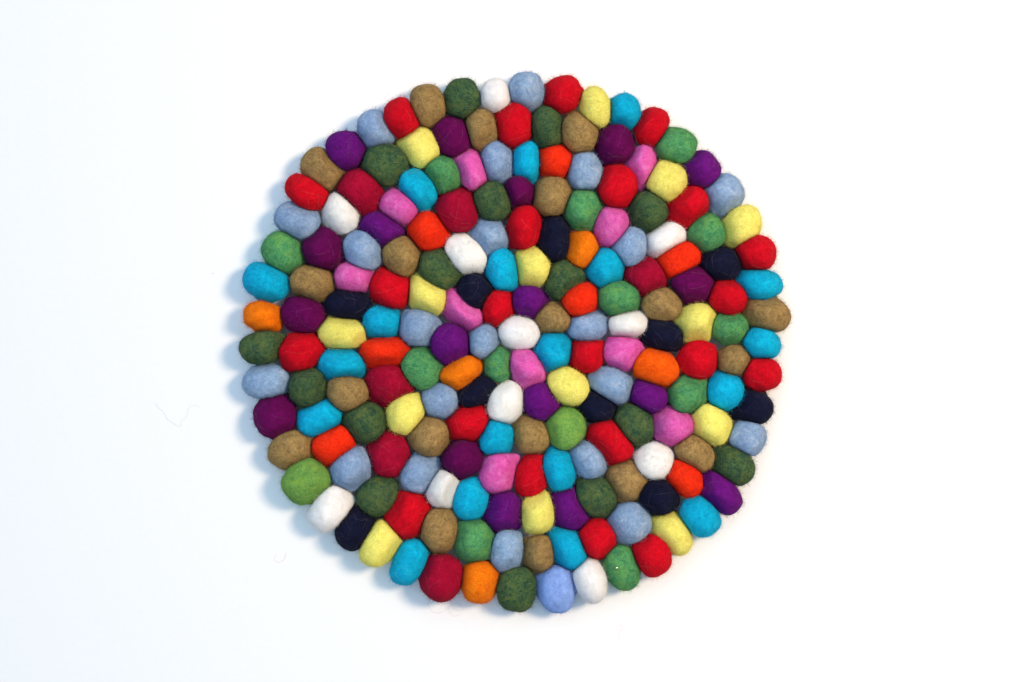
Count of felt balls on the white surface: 192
